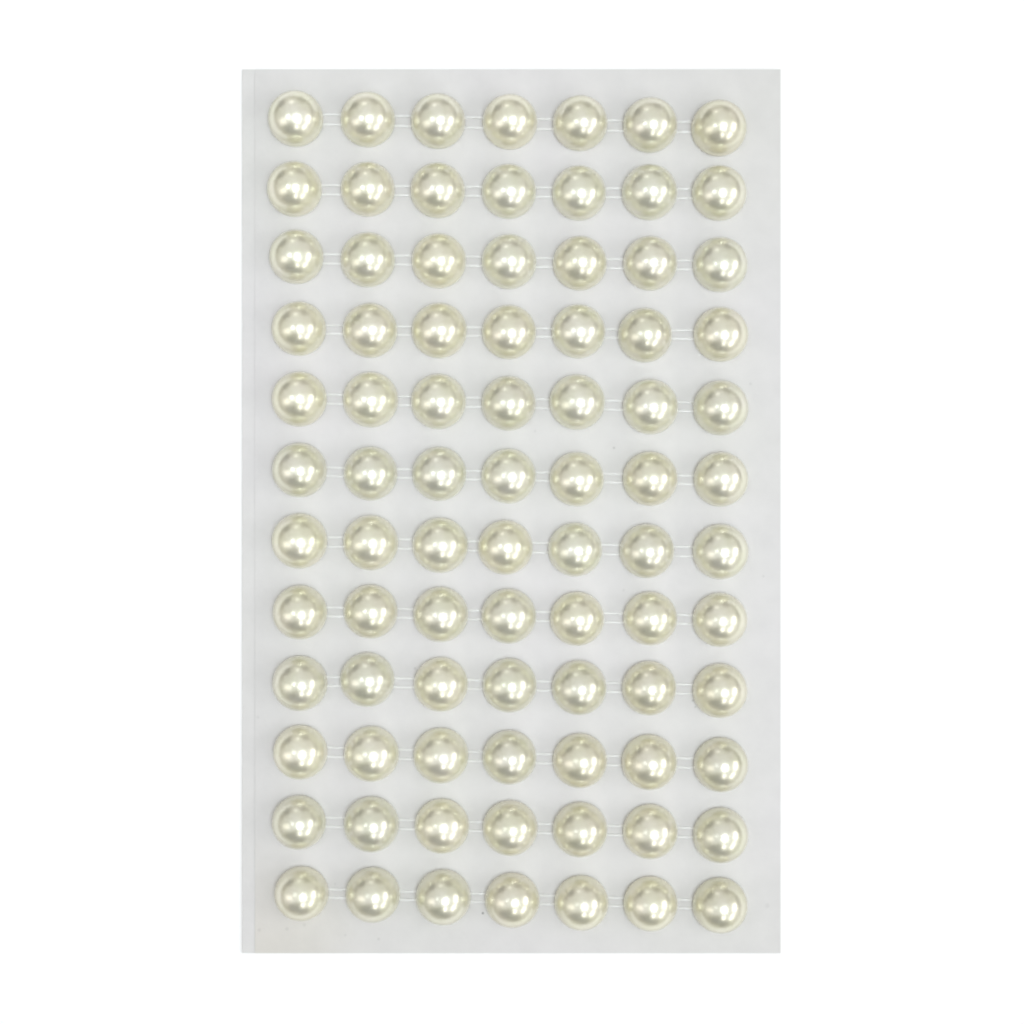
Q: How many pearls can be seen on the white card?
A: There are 84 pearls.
